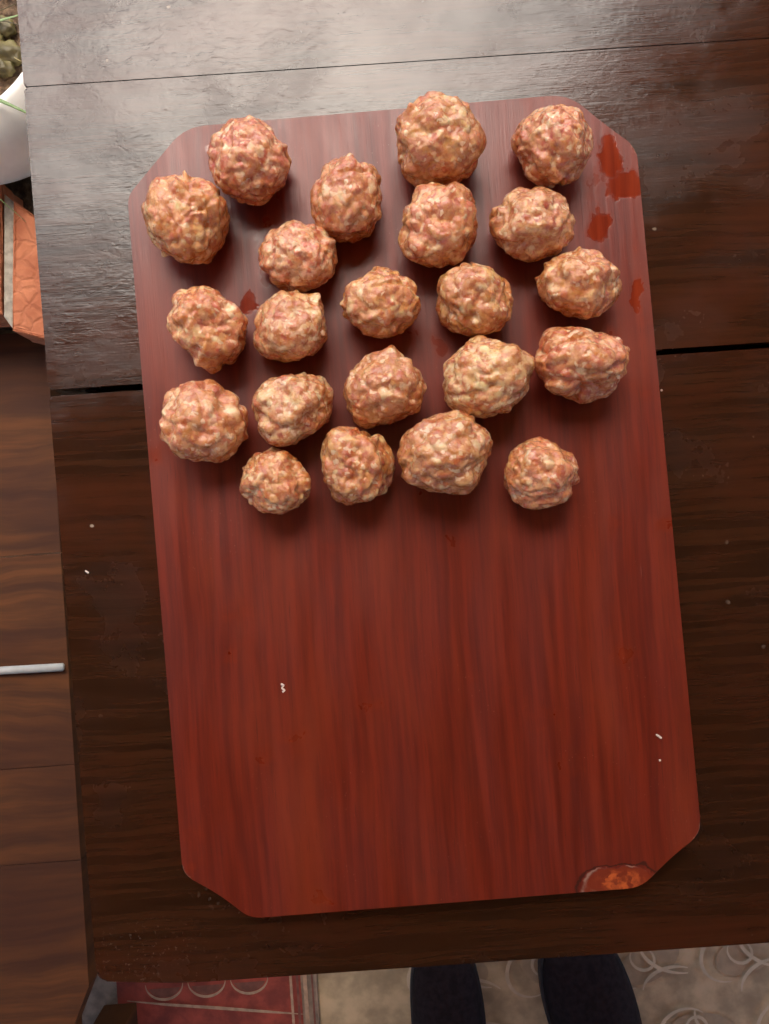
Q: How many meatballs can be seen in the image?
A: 22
